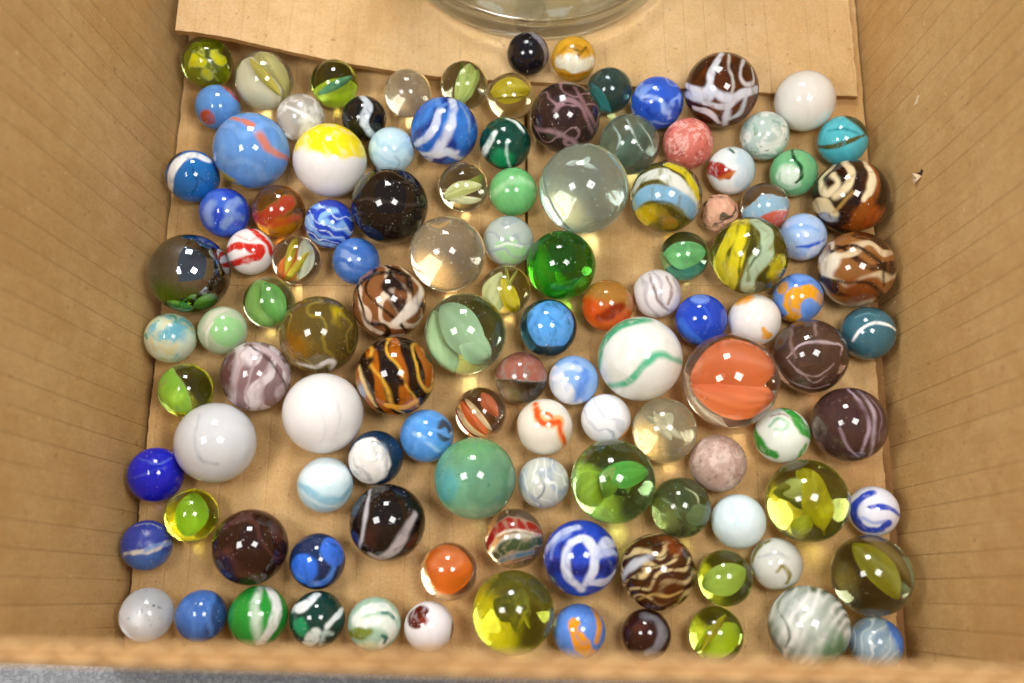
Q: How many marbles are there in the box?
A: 116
